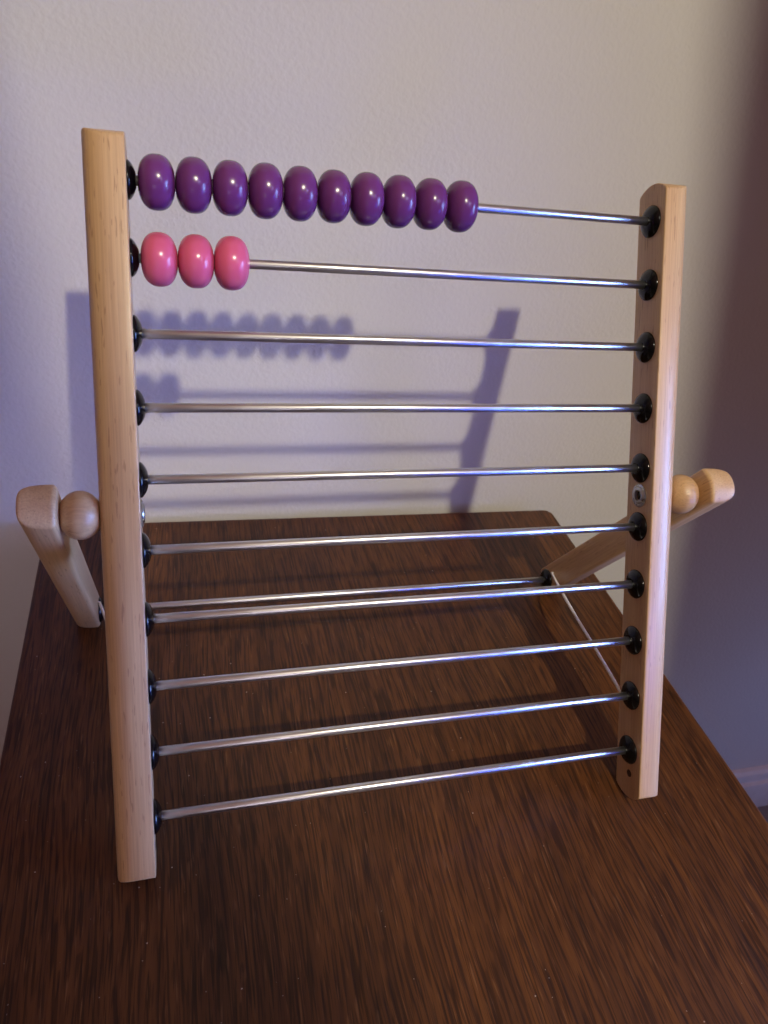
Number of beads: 13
